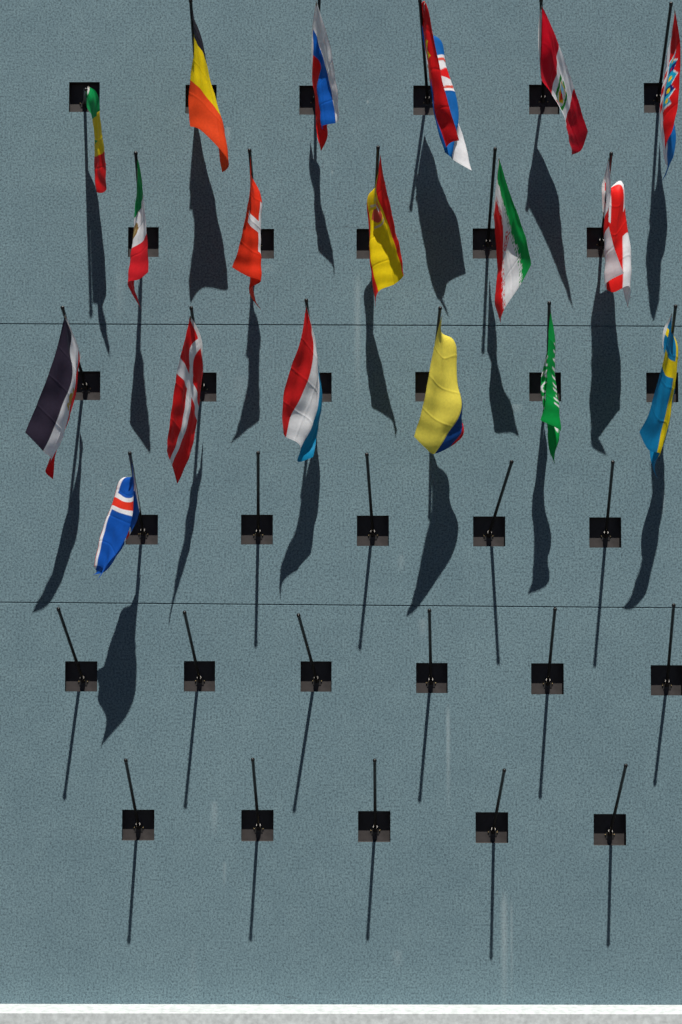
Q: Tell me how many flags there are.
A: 18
